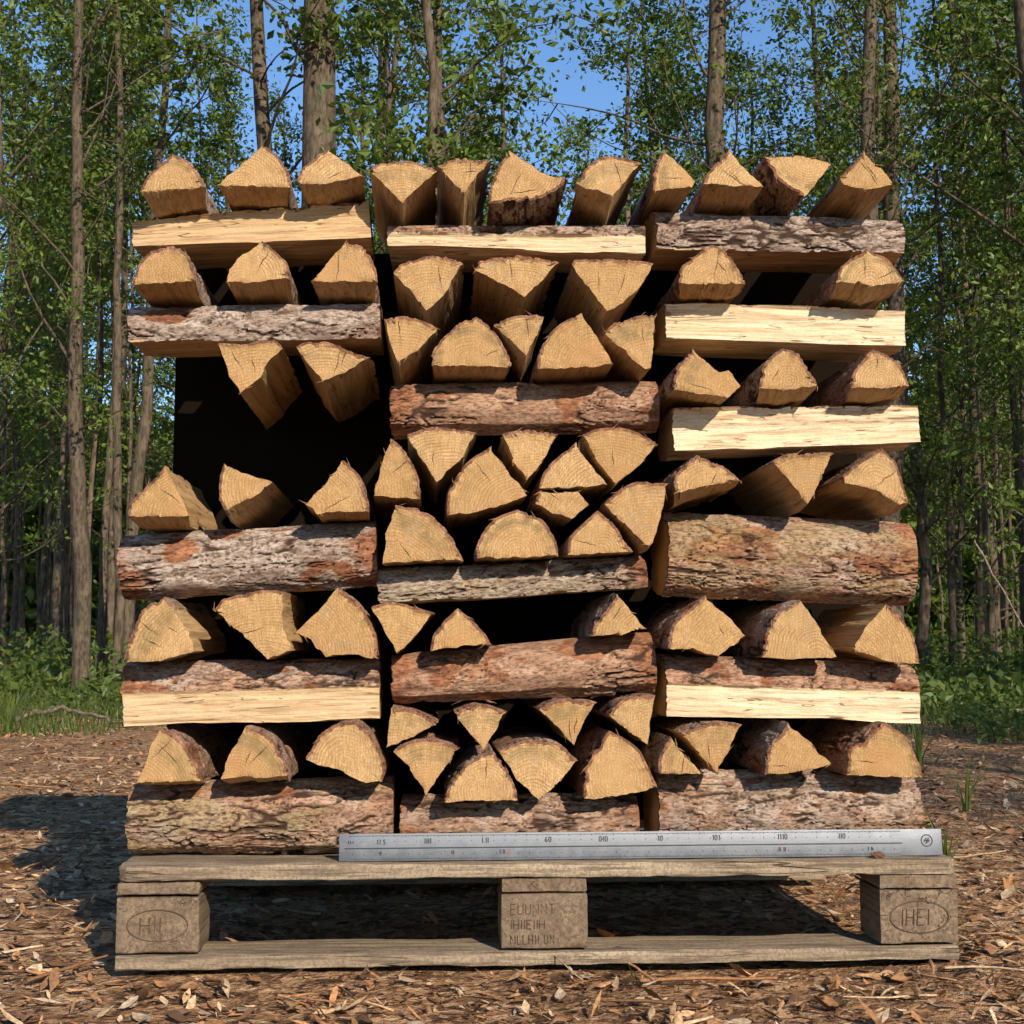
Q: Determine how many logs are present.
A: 86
